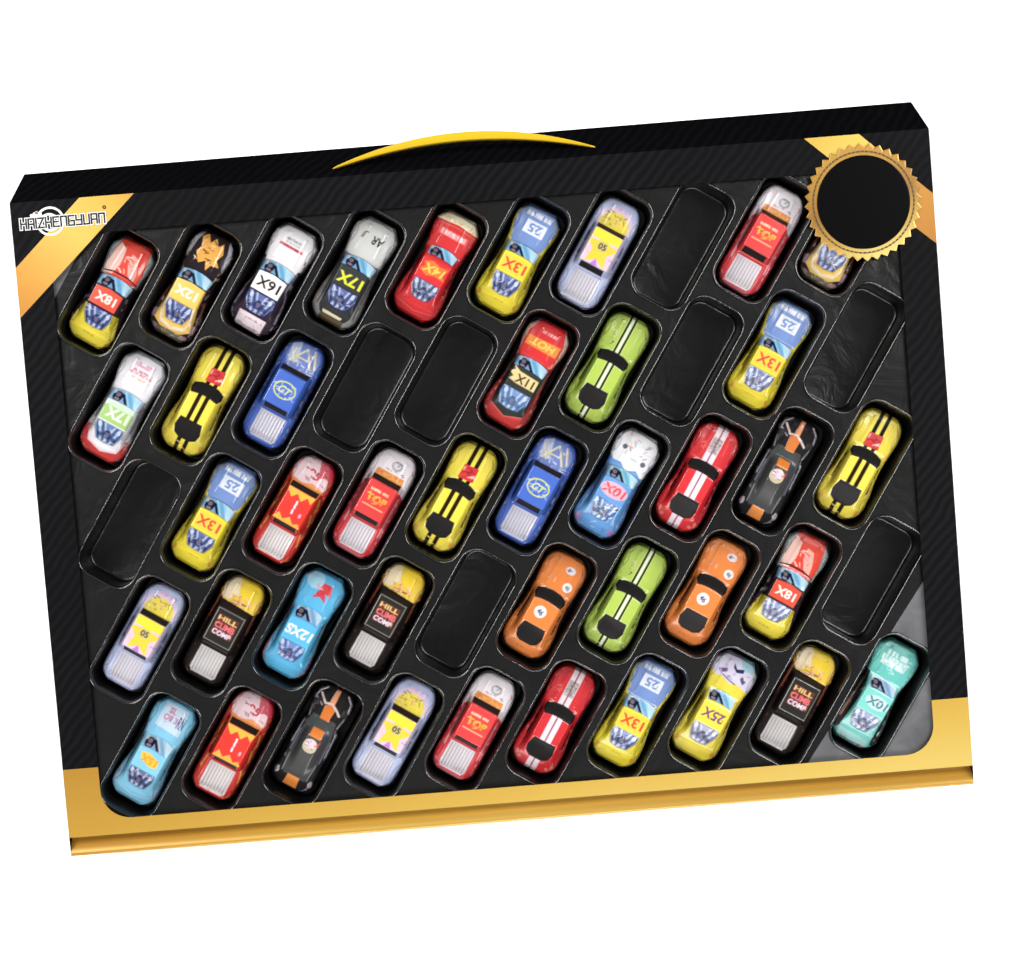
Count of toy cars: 42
